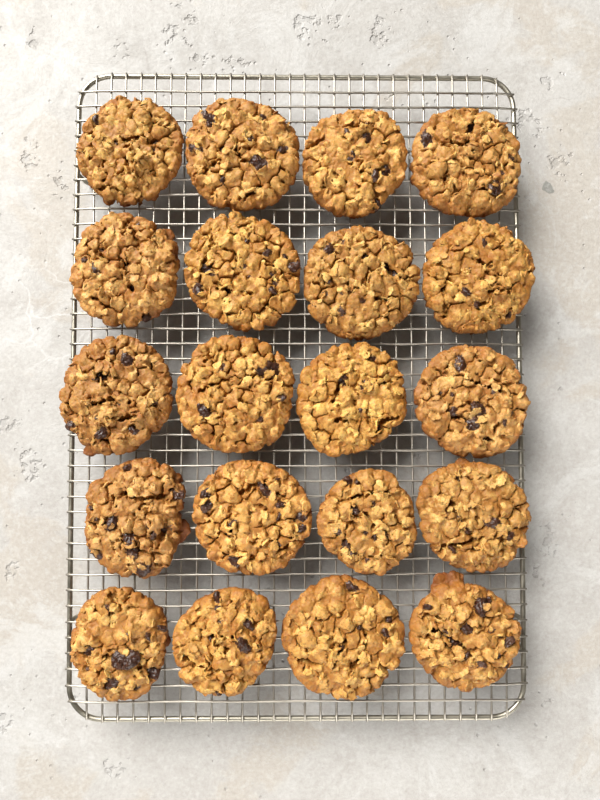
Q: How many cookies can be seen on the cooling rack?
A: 20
